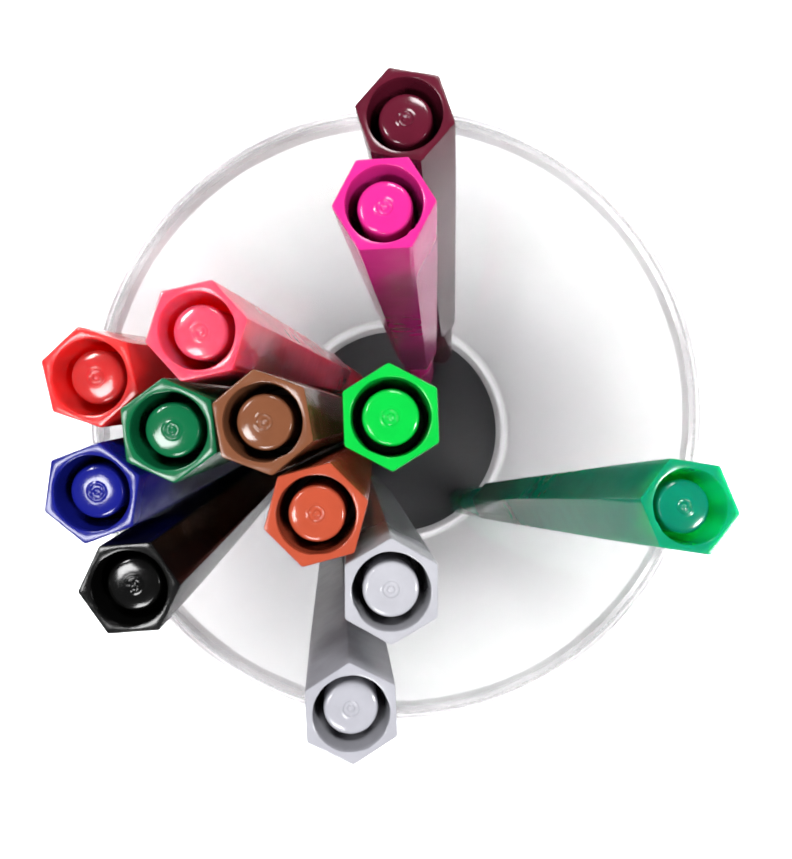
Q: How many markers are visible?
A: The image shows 13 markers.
